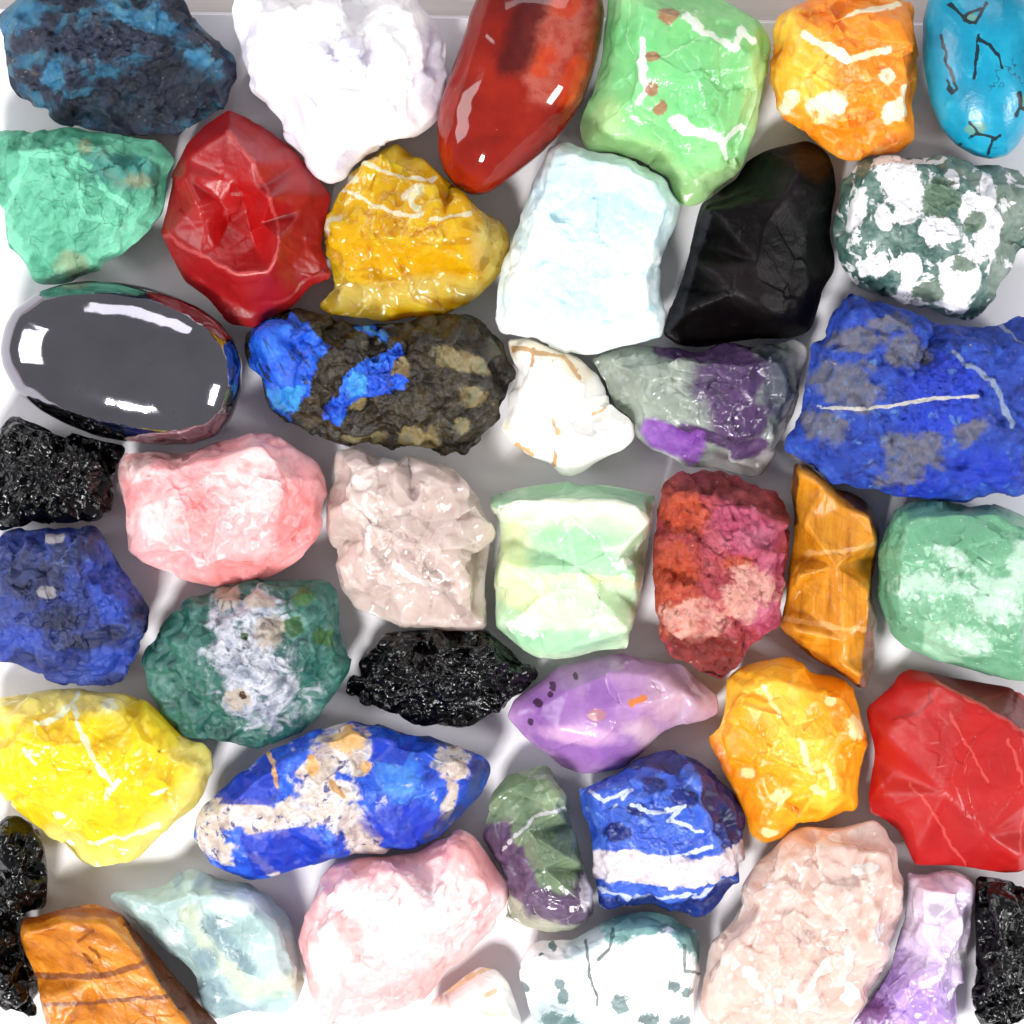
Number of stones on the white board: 43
